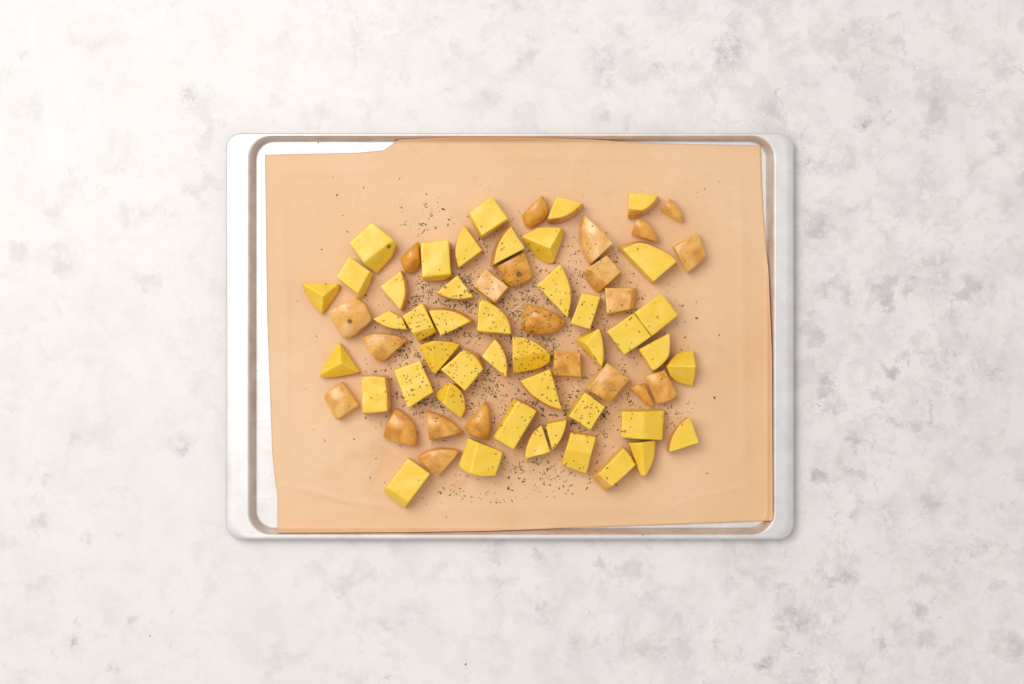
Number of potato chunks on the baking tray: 66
